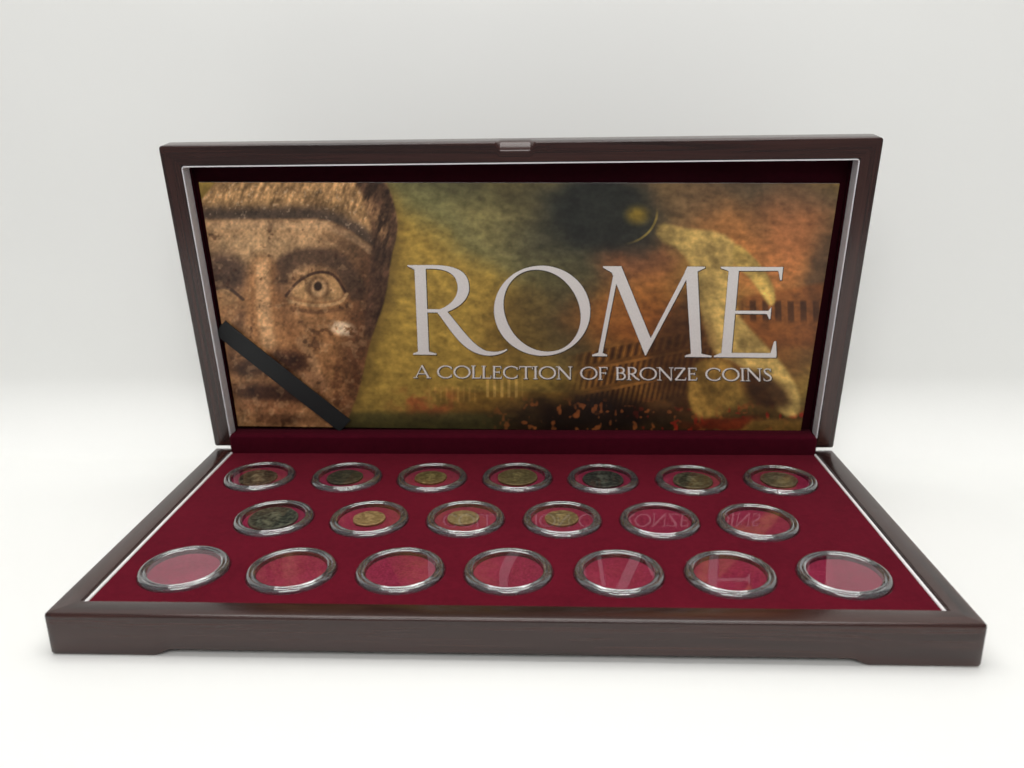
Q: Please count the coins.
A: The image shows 11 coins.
